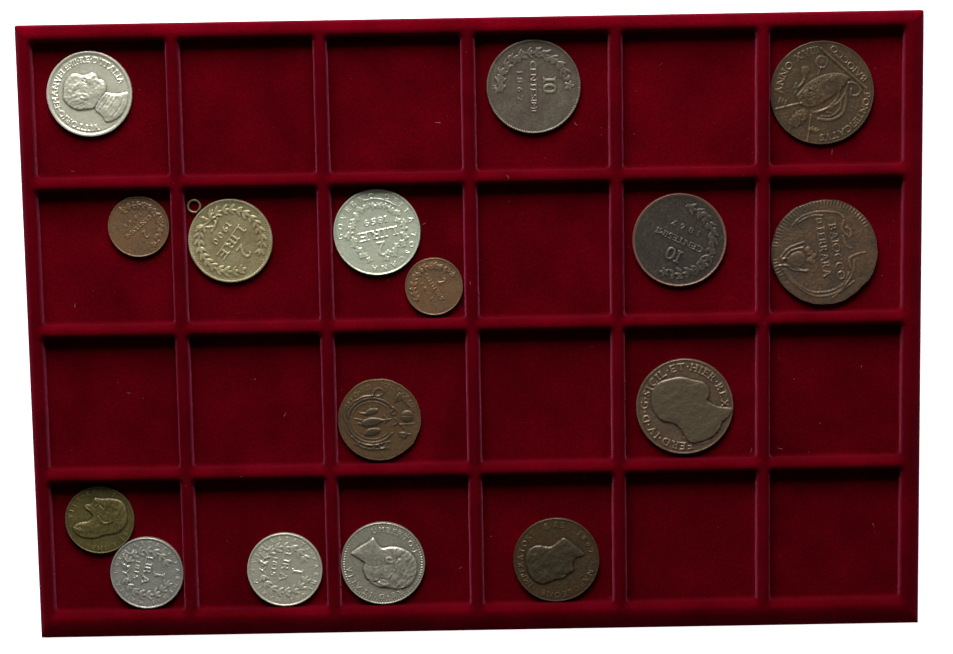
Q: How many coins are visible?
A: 16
